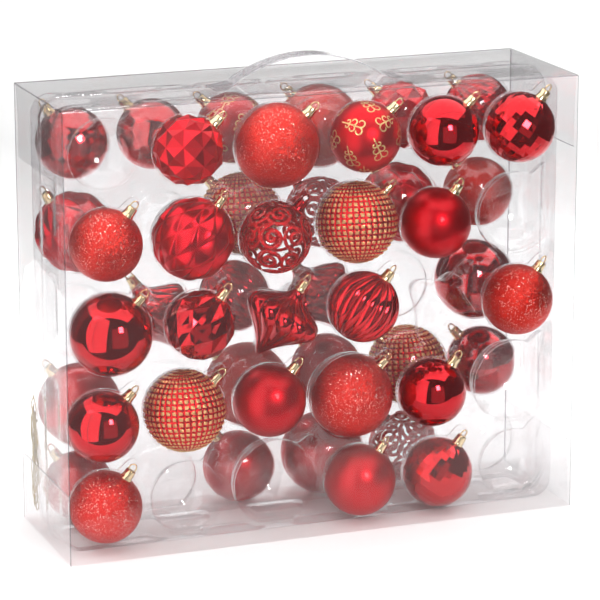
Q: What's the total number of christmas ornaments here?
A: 47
